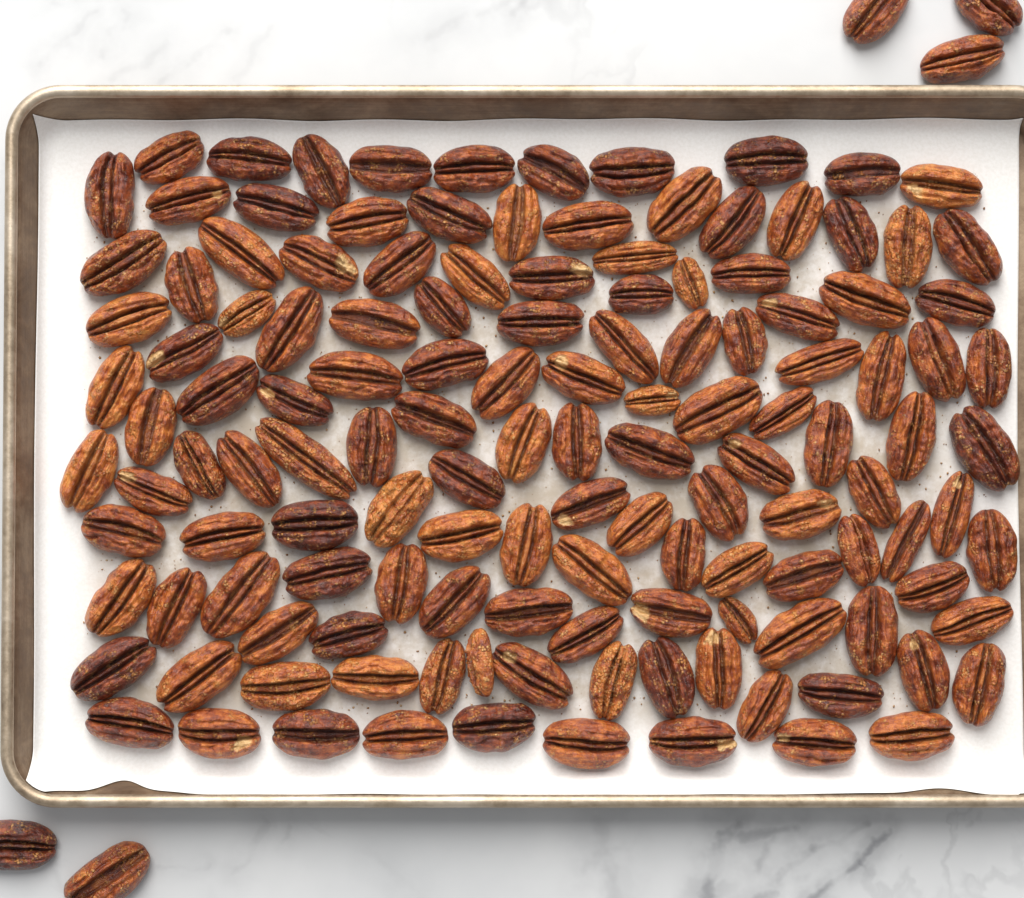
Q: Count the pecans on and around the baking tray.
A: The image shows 140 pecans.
